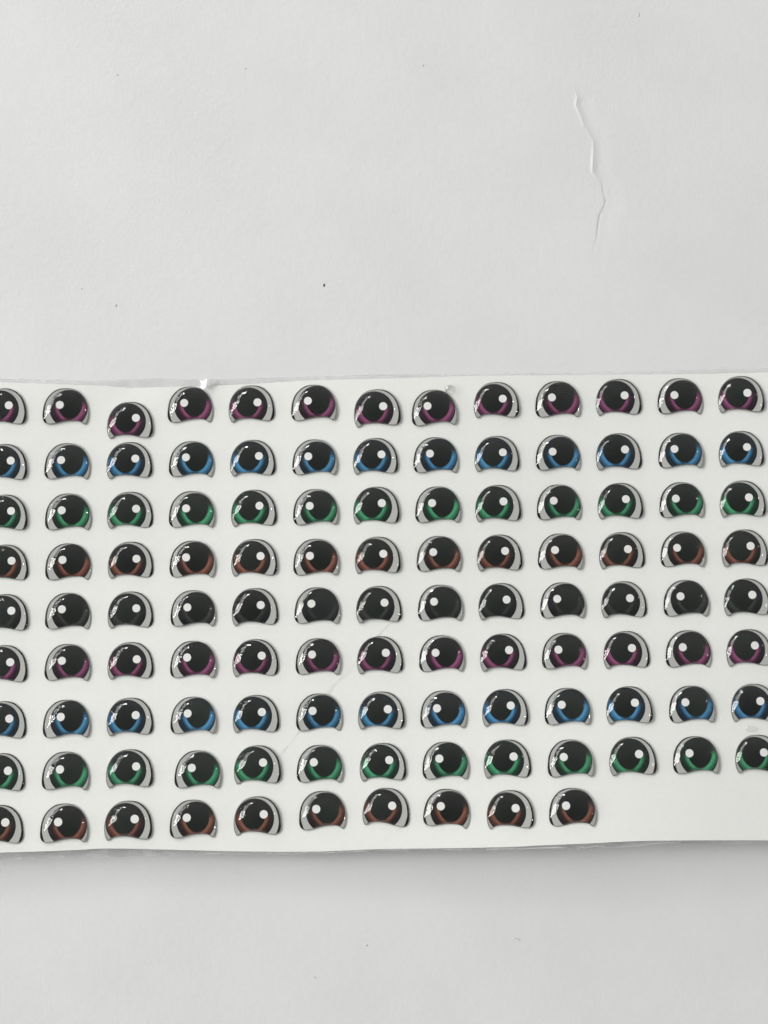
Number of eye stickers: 114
